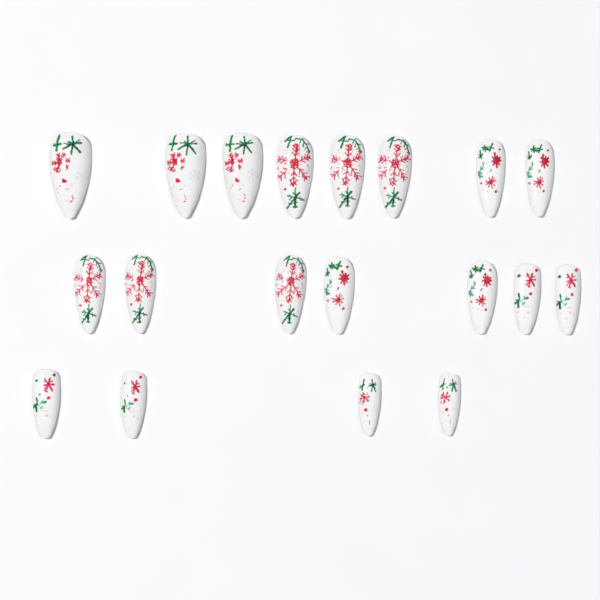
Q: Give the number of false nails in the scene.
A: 19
